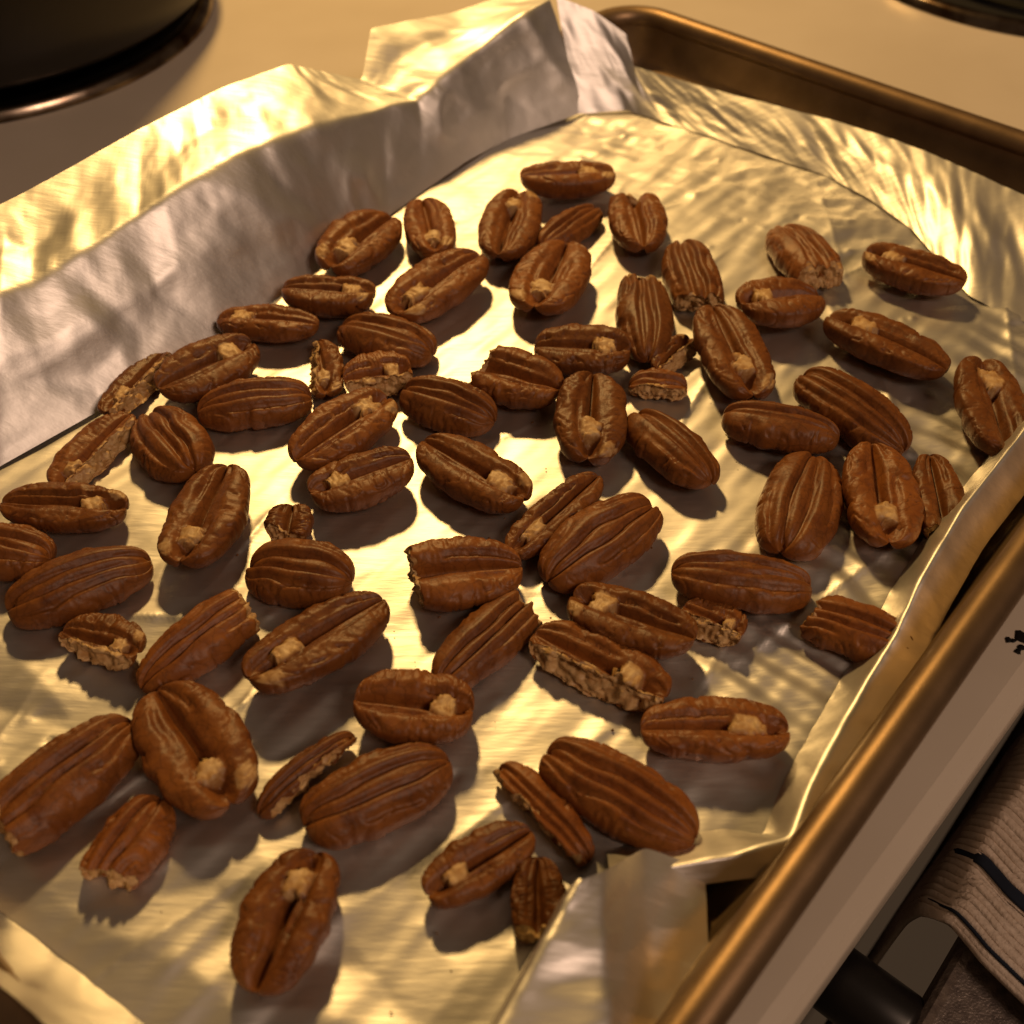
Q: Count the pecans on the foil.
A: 71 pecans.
